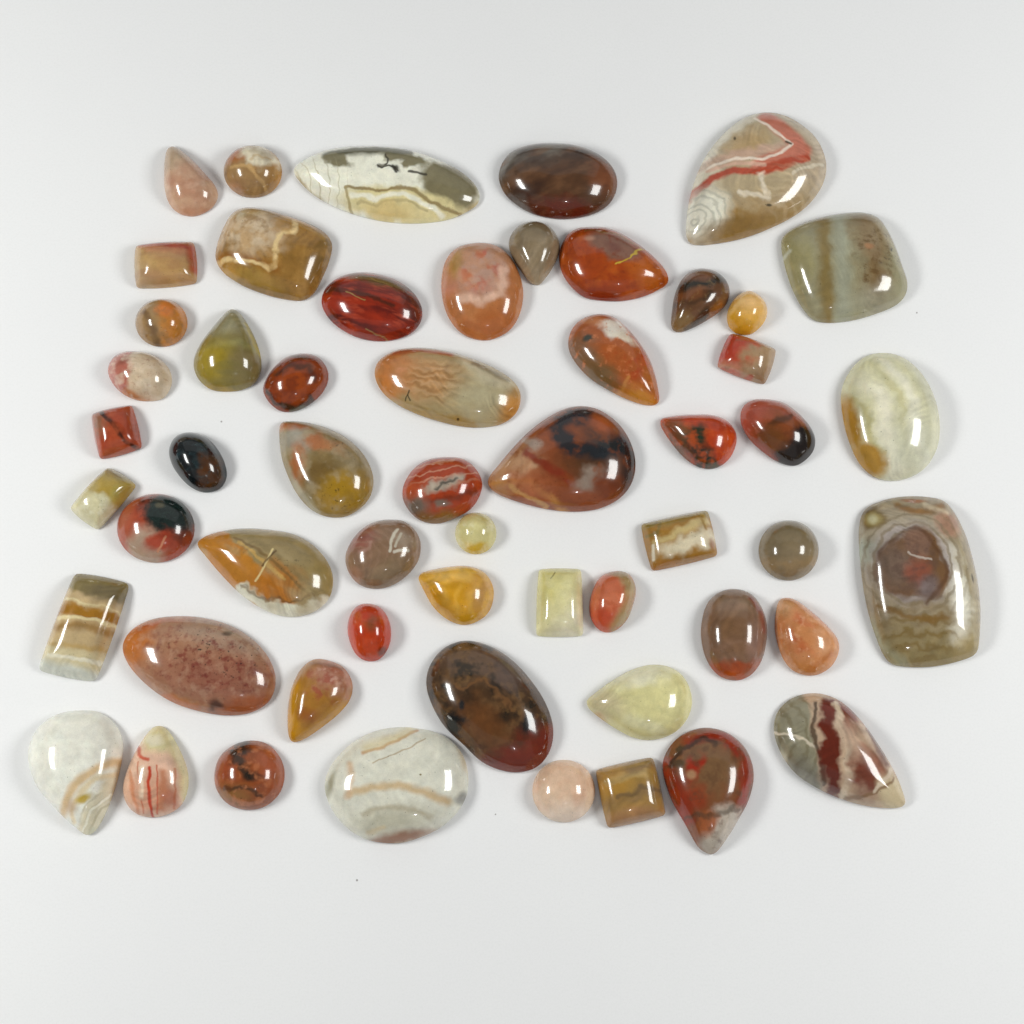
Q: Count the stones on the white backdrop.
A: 56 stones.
